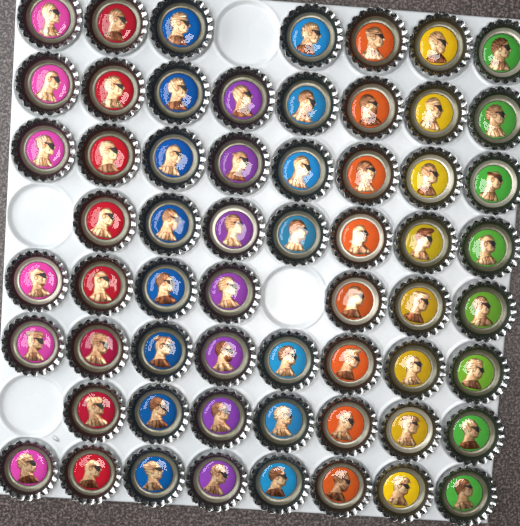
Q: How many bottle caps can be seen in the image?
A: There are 60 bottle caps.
